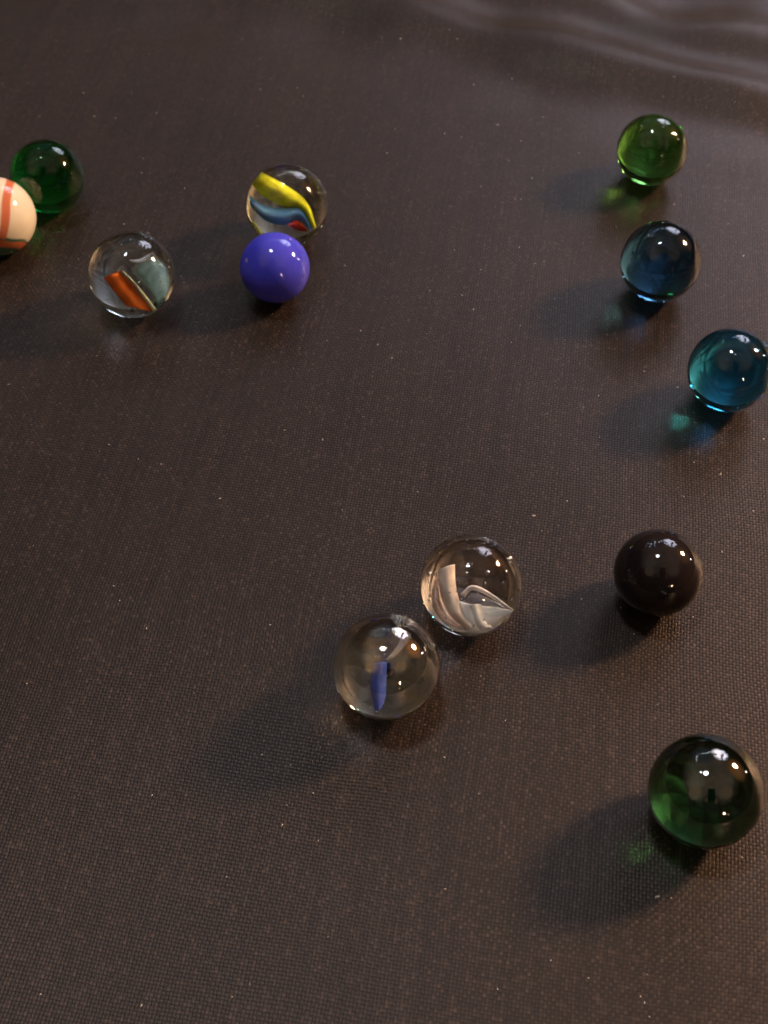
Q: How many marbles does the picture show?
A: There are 12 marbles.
